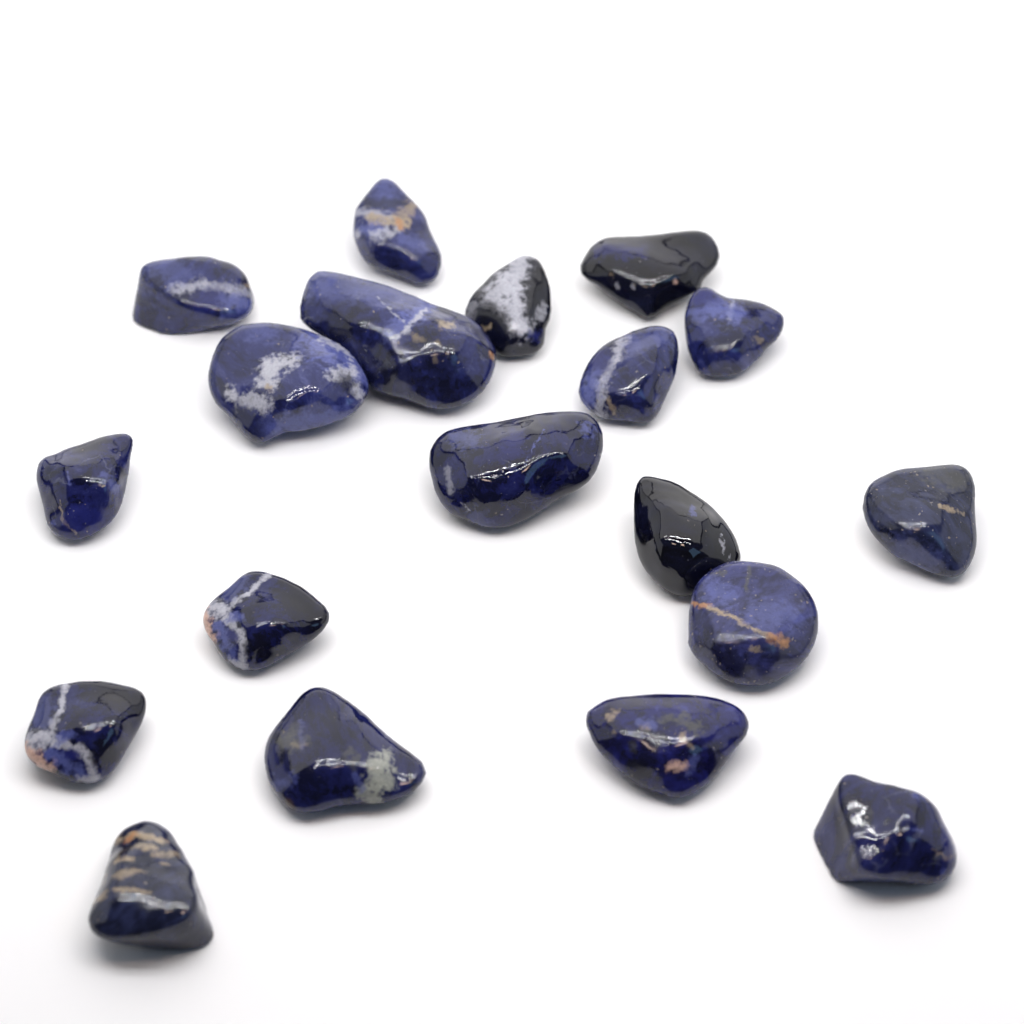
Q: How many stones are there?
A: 19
